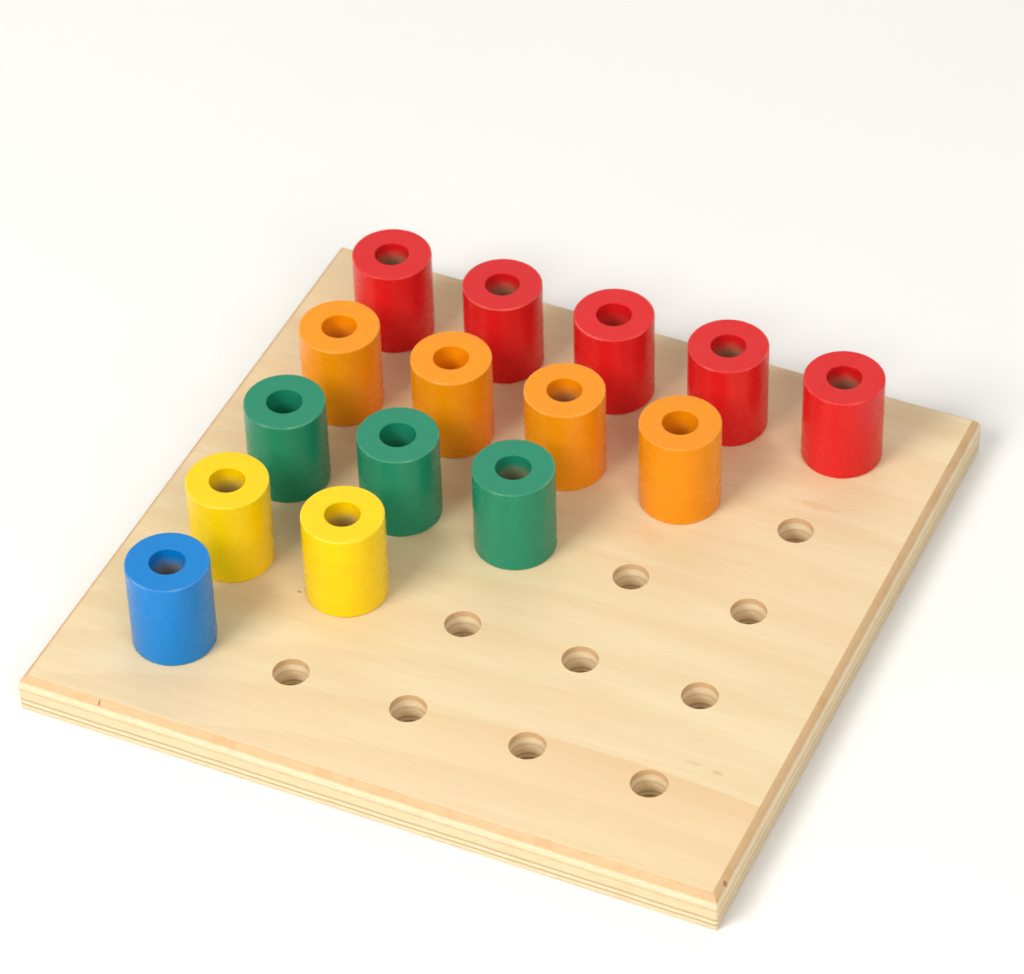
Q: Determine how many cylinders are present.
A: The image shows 15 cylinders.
